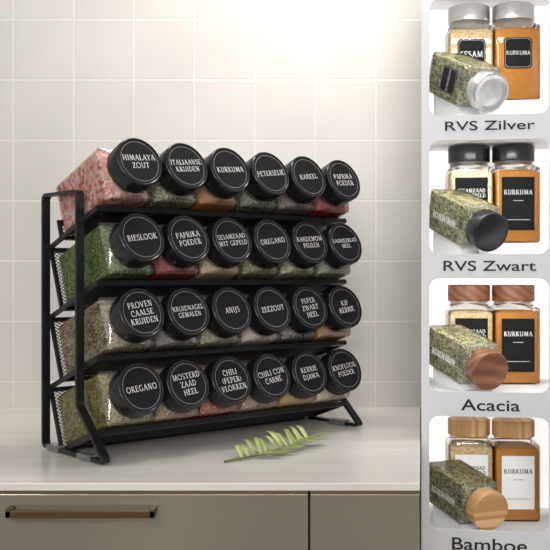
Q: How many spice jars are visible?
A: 36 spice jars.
